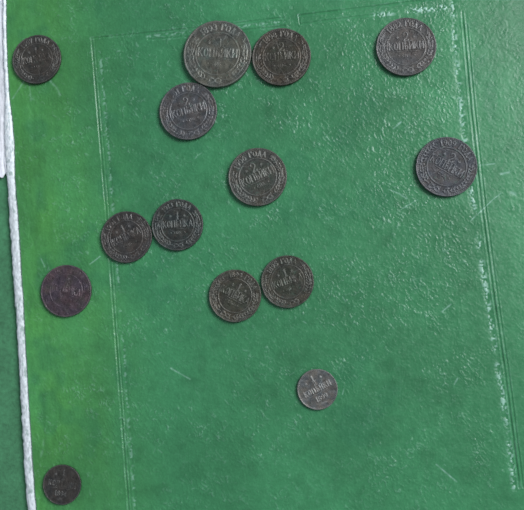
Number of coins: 14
